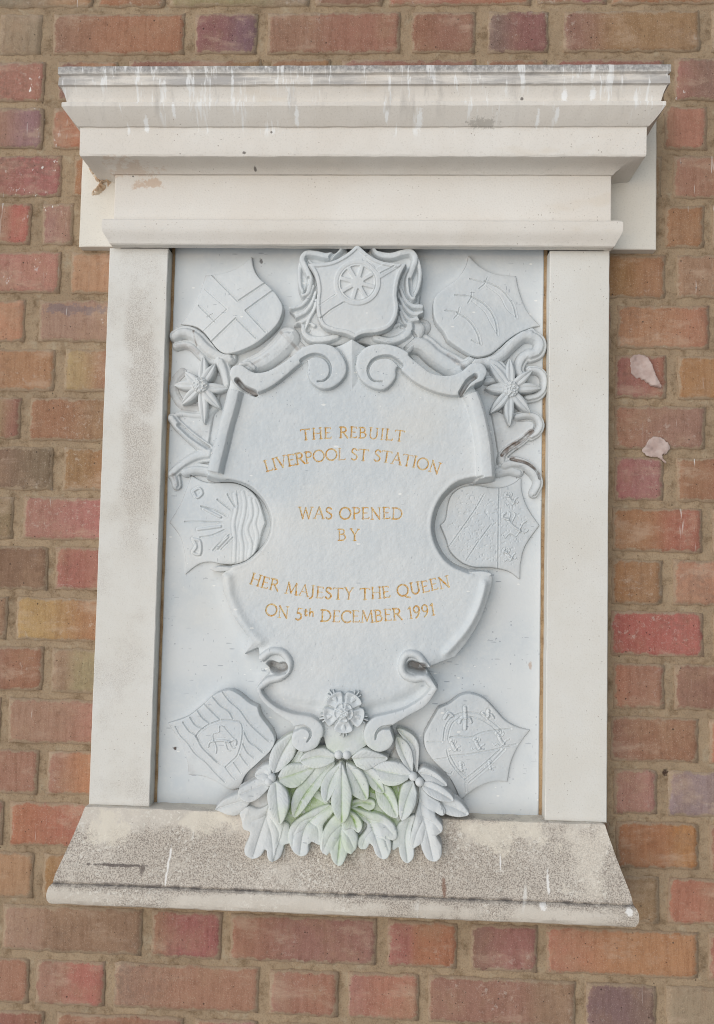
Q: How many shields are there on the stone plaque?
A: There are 7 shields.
